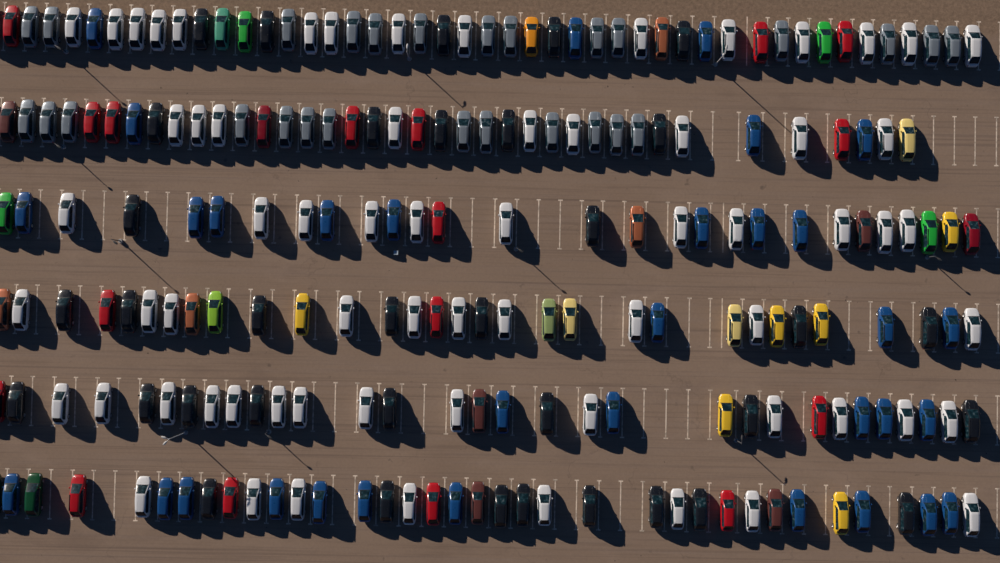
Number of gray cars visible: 27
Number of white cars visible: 67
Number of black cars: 35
